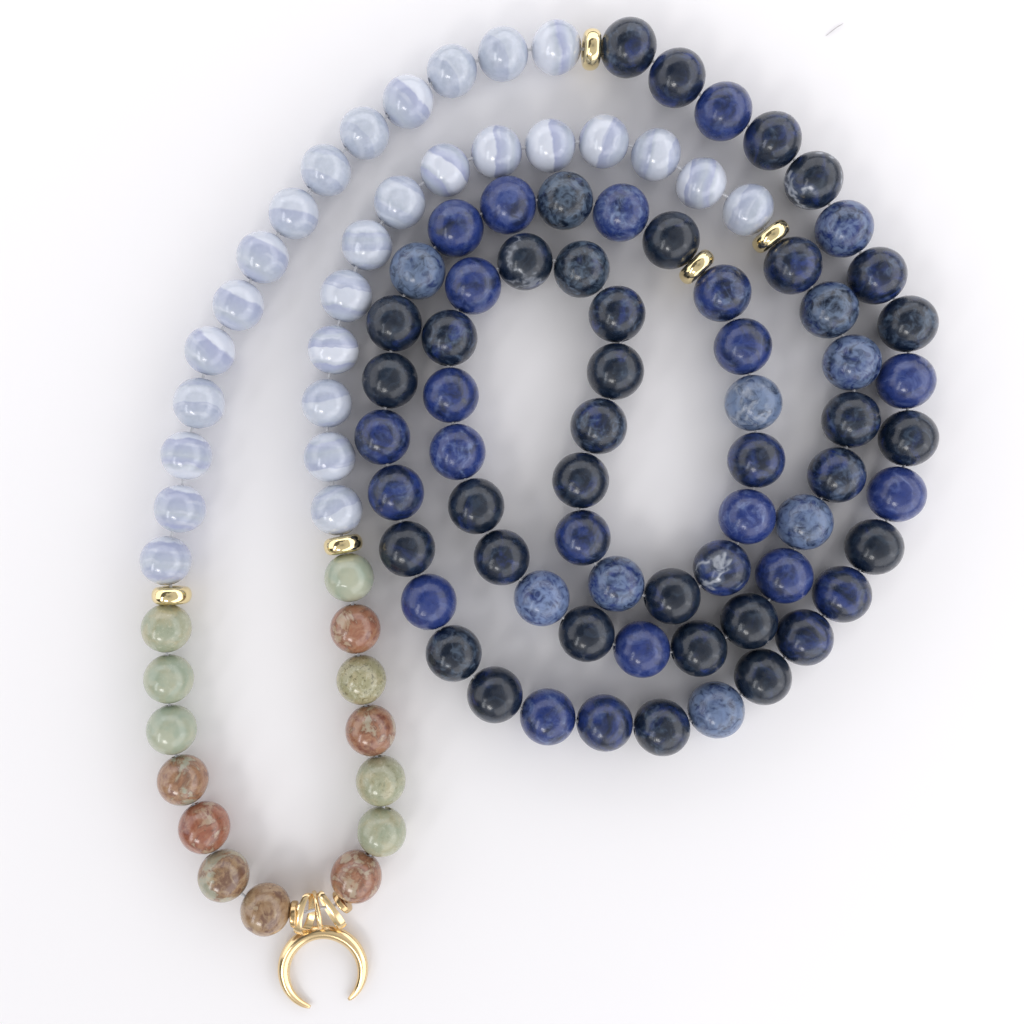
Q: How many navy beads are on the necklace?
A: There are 66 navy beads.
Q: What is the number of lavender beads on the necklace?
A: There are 28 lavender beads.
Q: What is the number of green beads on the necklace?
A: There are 7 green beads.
